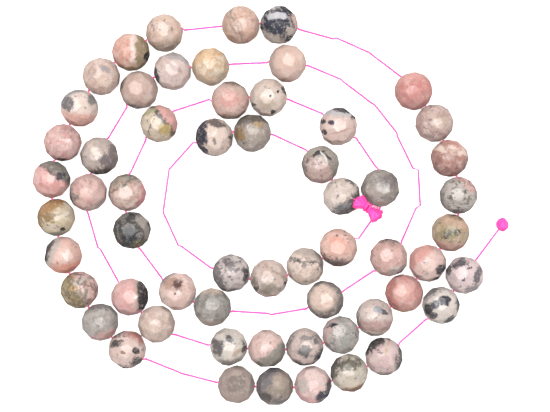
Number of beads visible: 59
